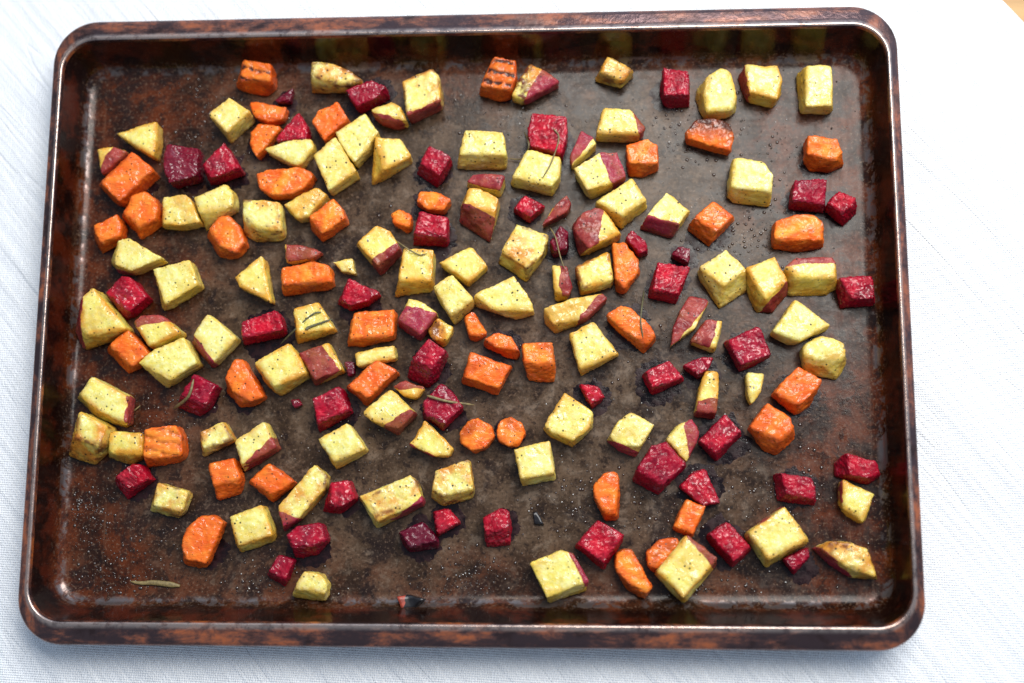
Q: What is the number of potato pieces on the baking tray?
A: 89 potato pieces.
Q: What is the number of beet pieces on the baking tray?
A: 45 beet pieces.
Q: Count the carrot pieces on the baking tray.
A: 41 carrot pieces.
